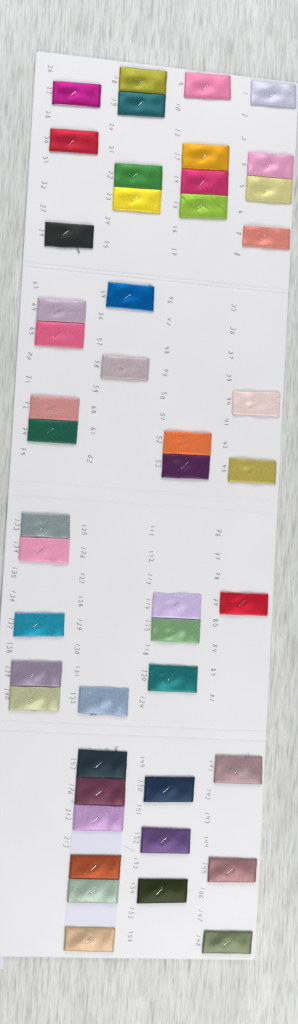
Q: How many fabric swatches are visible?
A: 47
